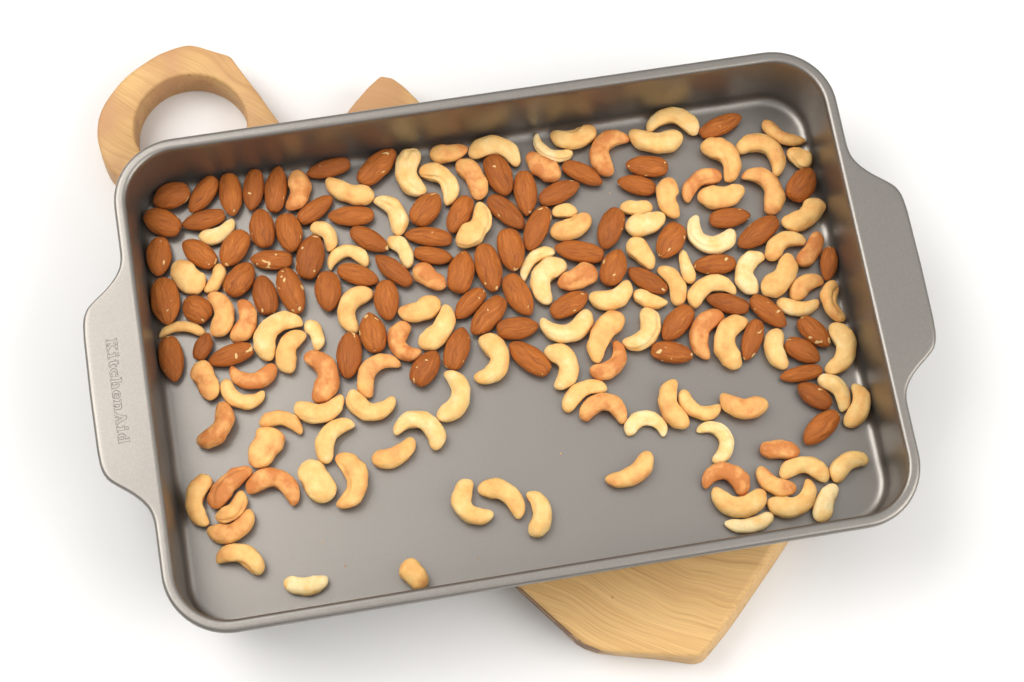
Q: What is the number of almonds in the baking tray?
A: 77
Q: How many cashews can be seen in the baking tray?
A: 118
